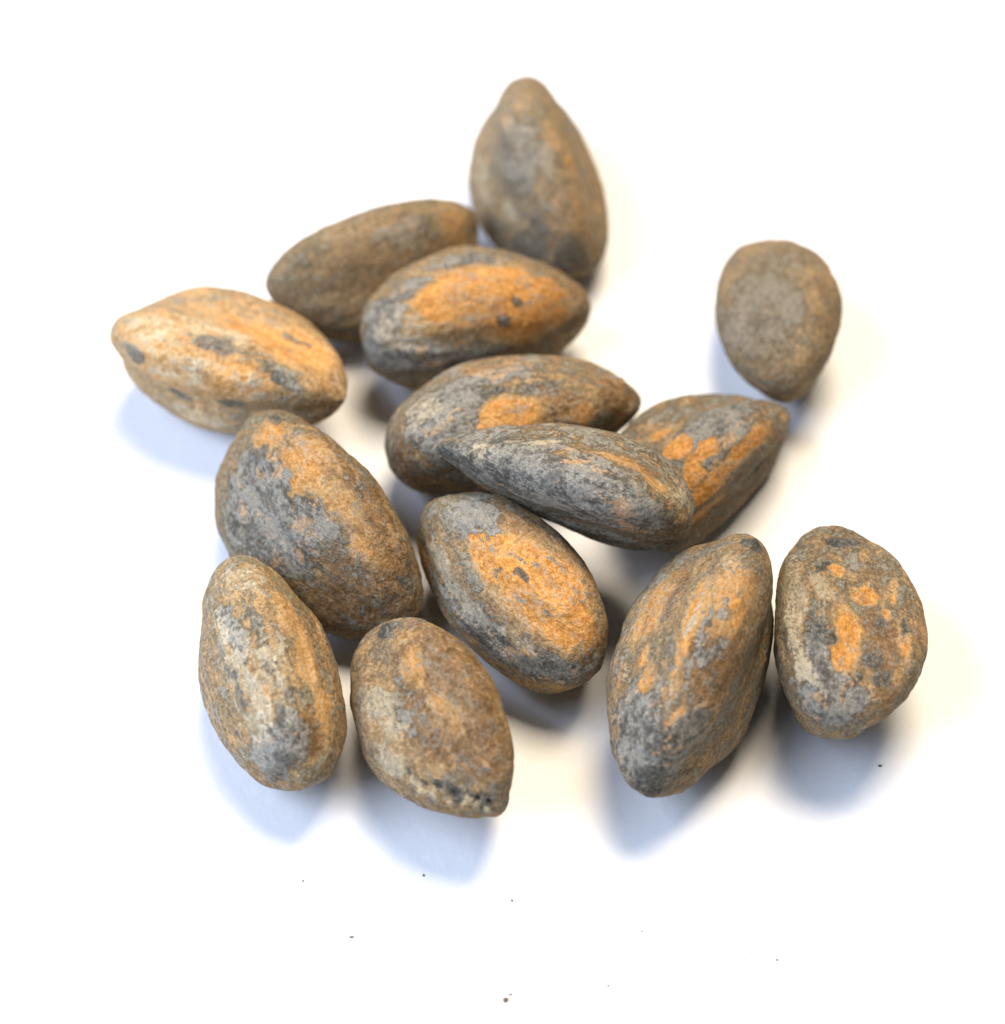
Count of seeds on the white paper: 14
